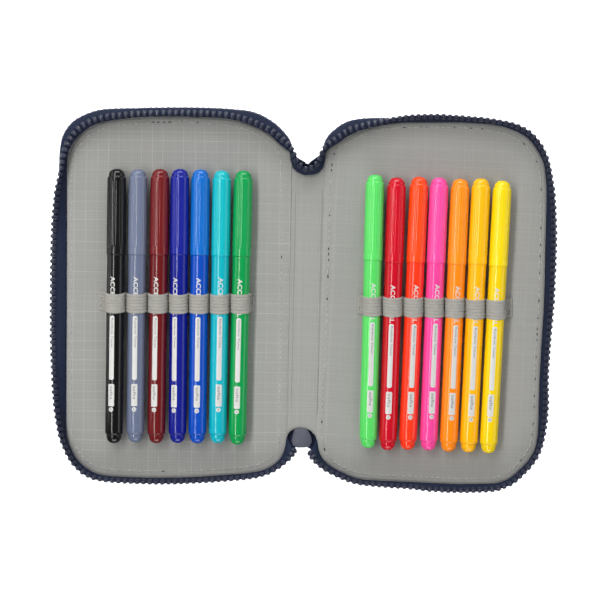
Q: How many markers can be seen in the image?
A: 14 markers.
